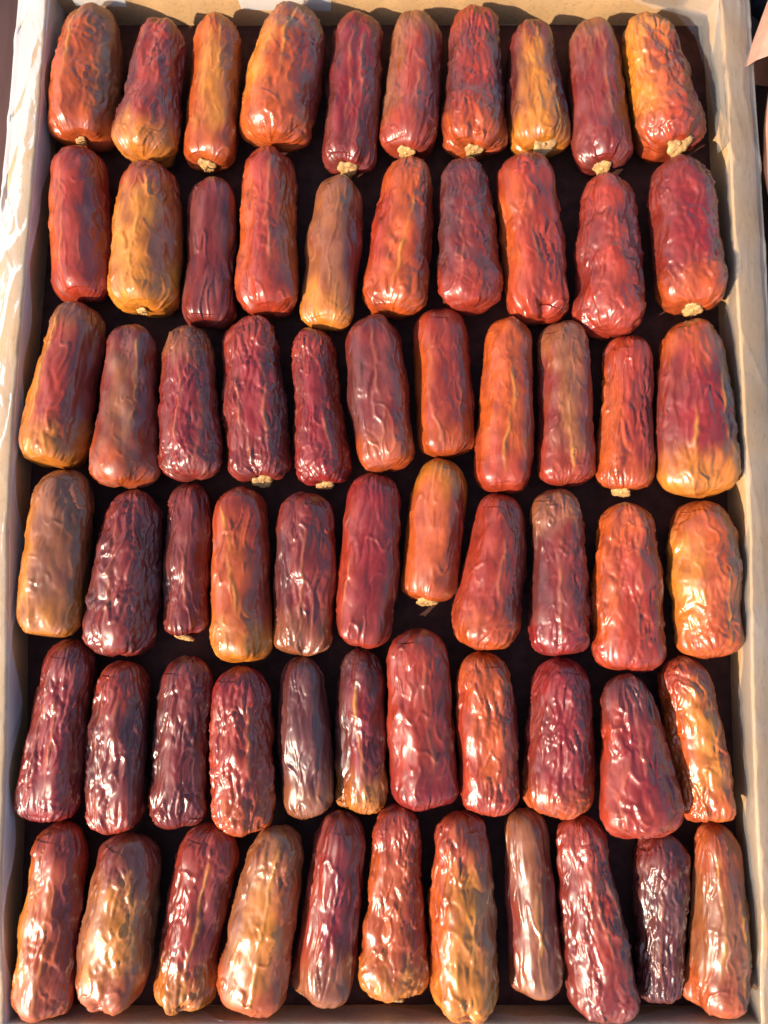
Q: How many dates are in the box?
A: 64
